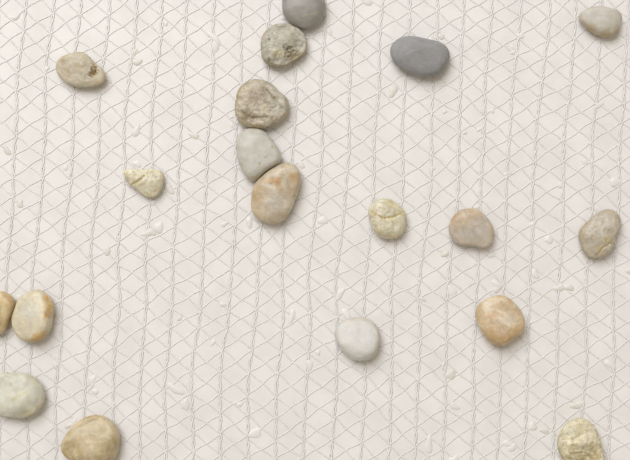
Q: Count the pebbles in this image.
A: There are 19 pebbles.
